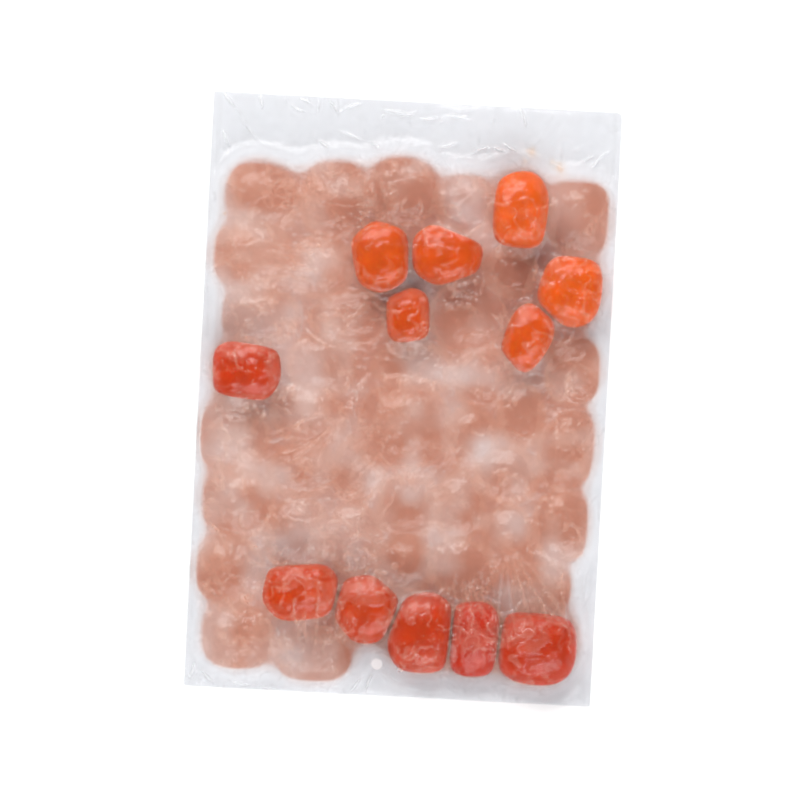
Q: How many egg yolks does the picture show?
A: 12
